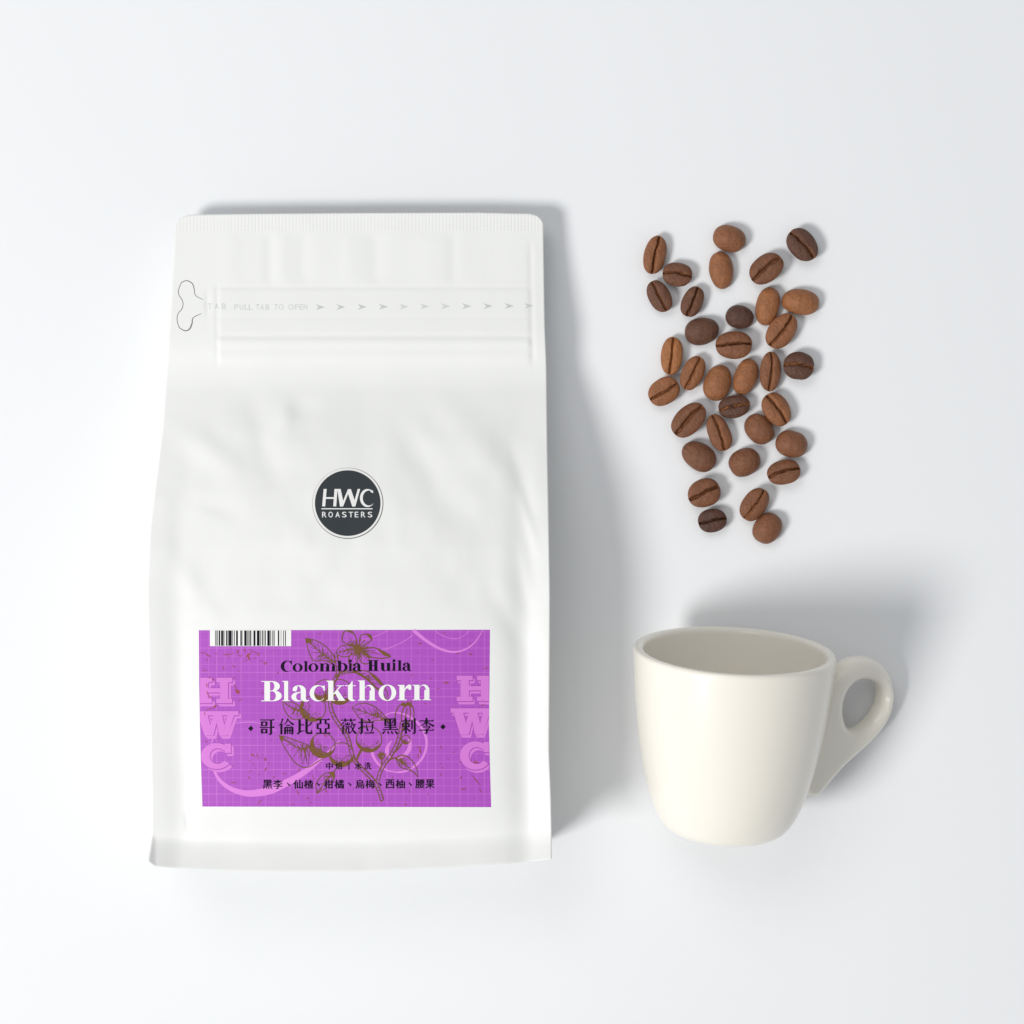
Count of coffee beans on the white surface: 34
